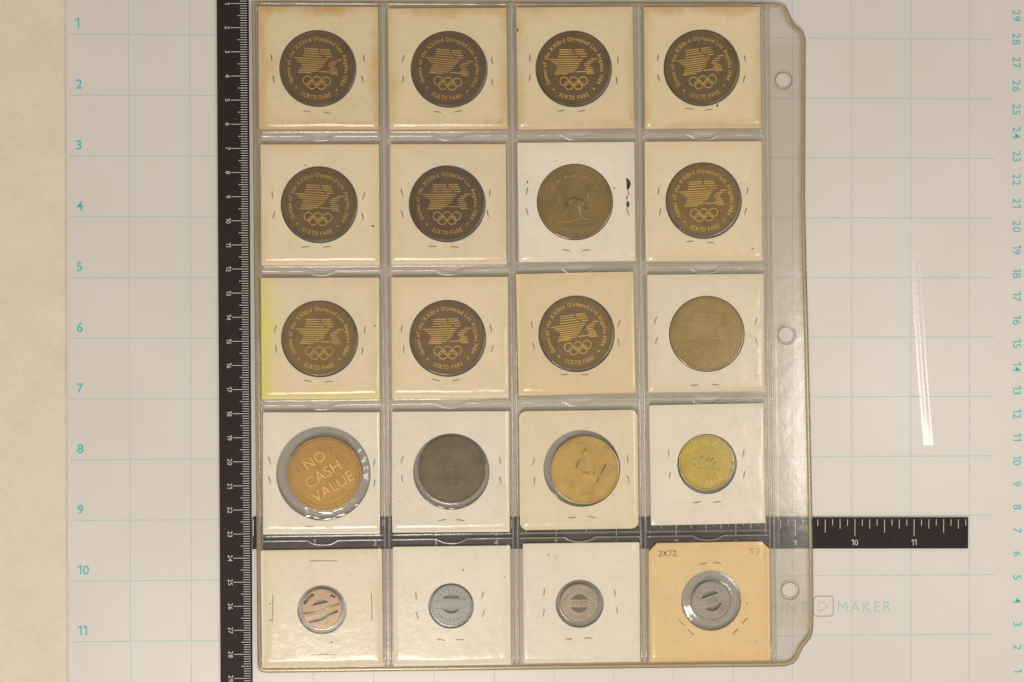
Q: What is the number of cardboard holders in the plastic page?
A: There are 20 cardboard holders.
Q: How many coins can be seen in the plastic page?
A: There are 20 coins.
